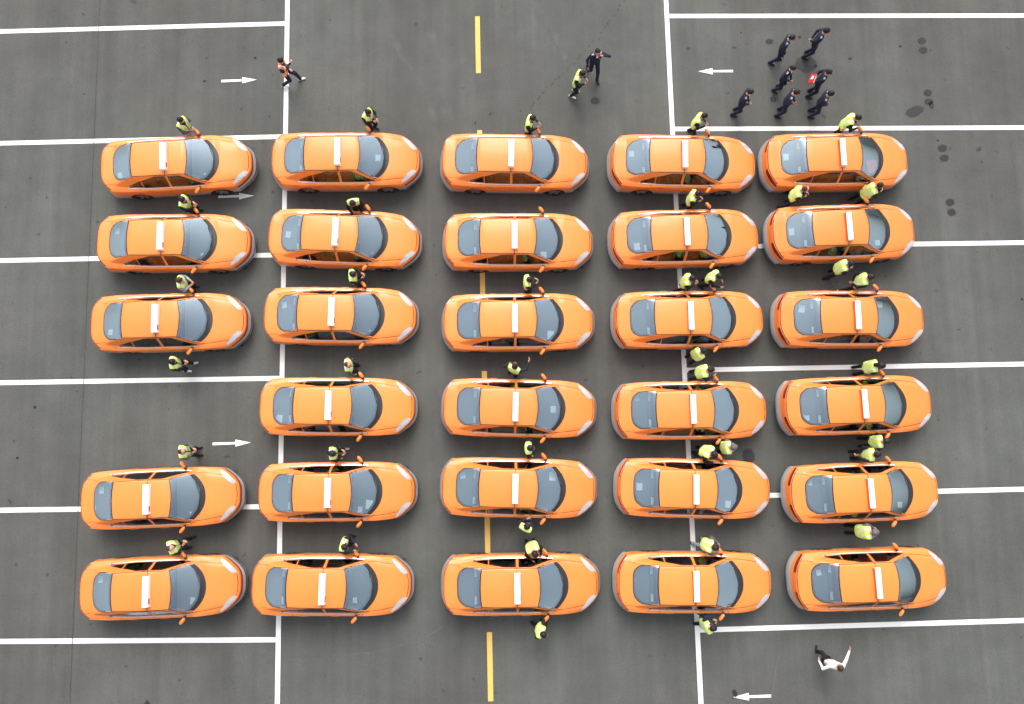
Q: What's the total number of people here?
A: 49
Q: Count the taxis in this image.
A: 29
